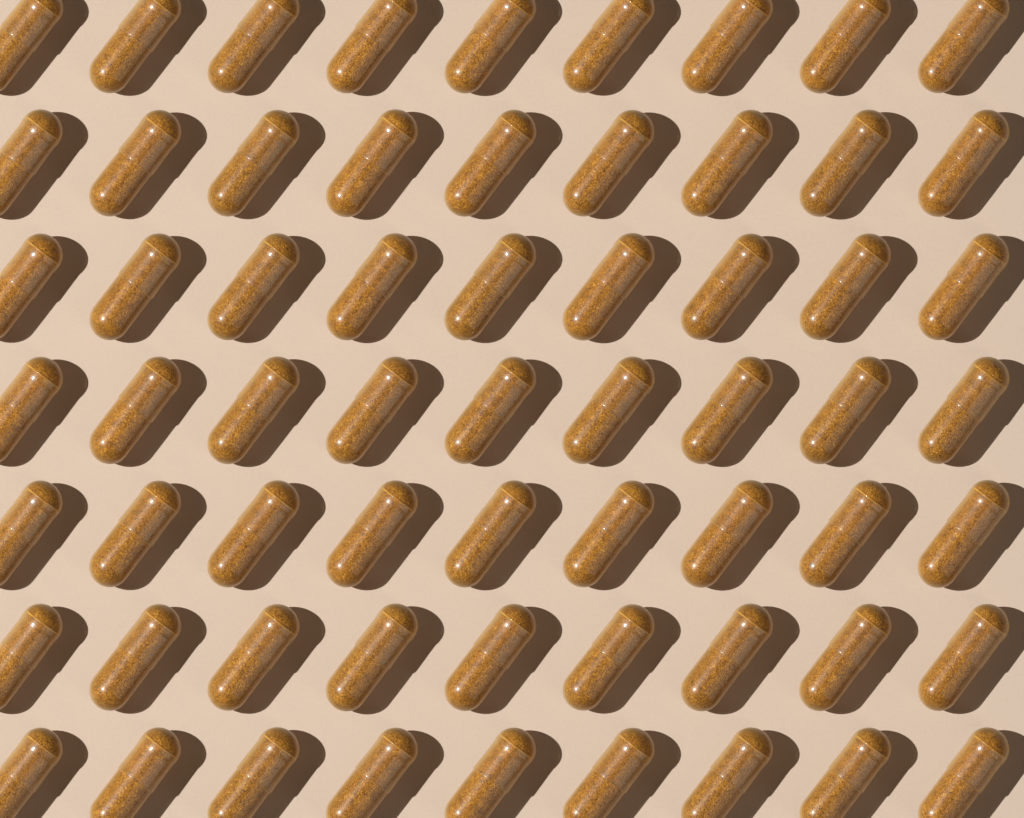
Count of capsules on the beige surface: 63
